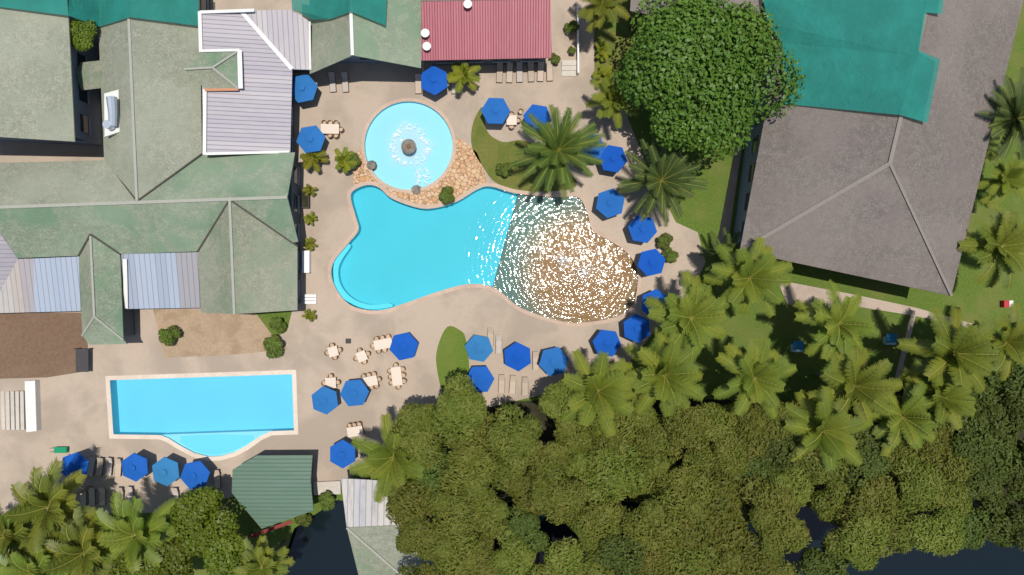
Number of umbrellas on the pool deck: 25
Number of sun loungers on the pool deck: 27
